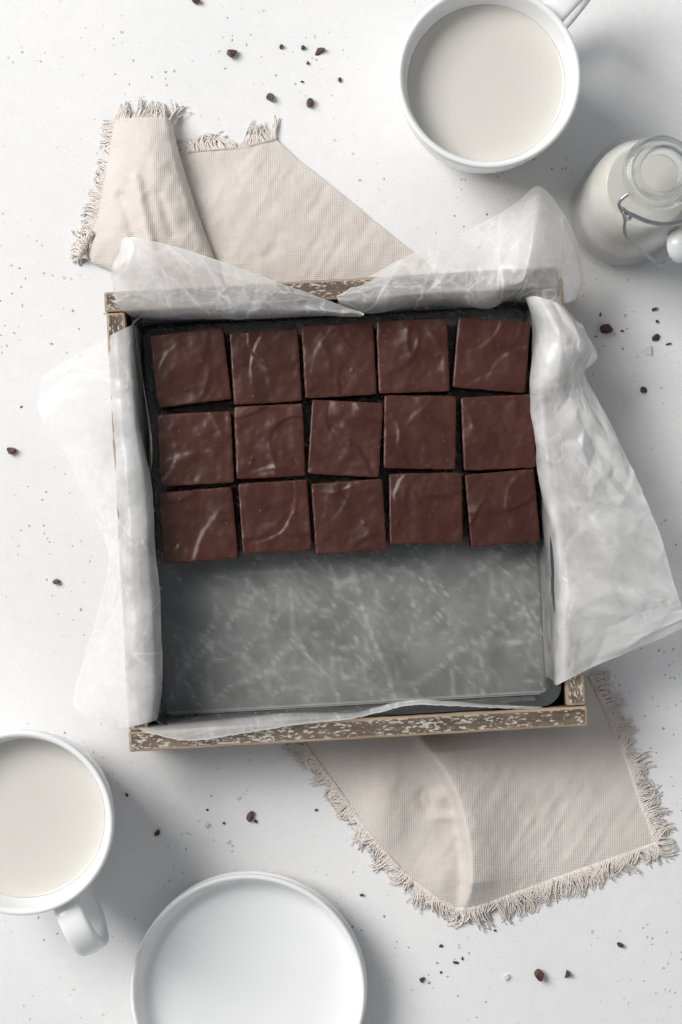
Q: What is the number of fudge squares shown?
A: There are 15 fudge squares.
